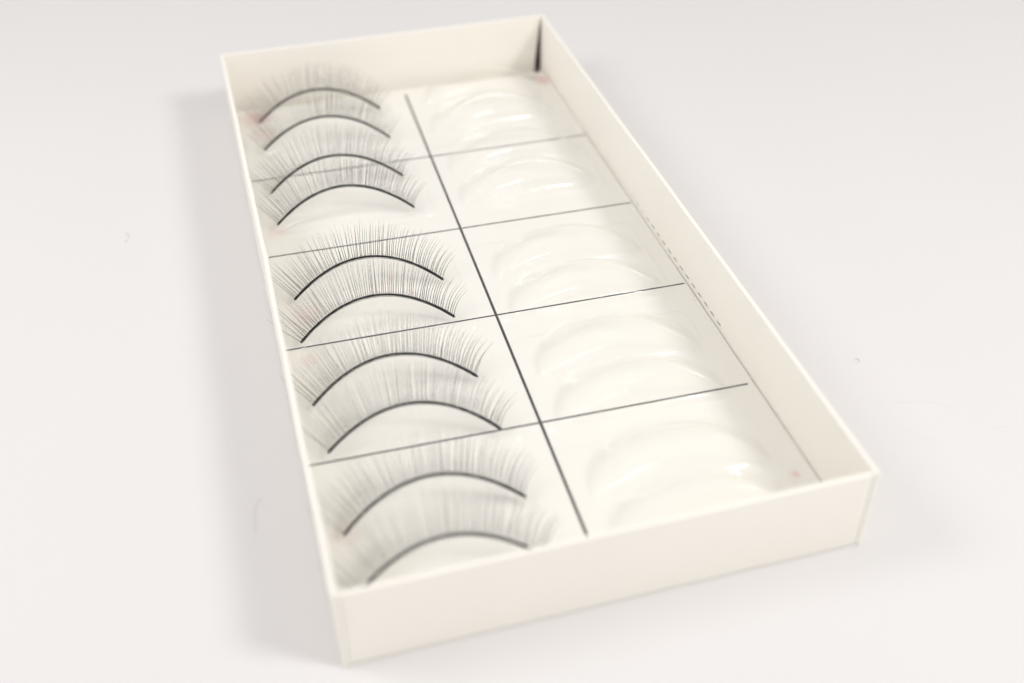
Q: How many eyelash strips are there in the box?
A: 10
